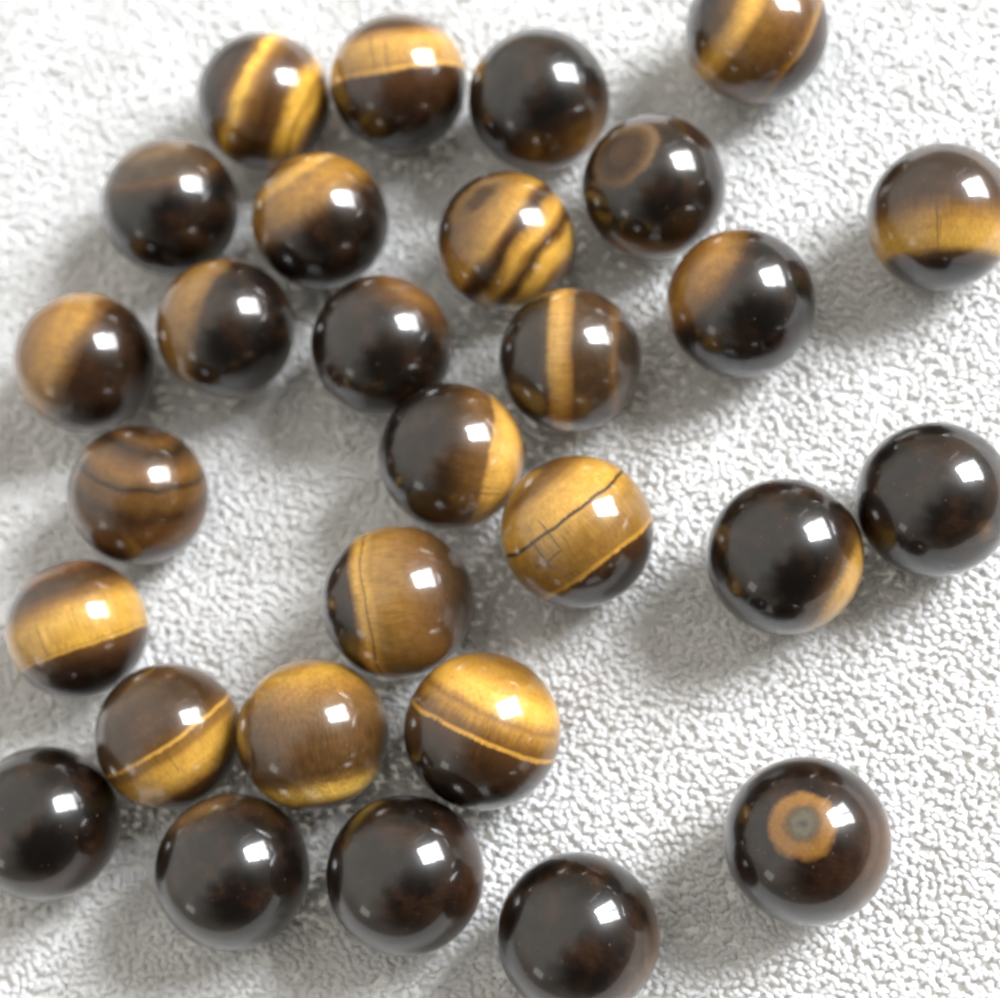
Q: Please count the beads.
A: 29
